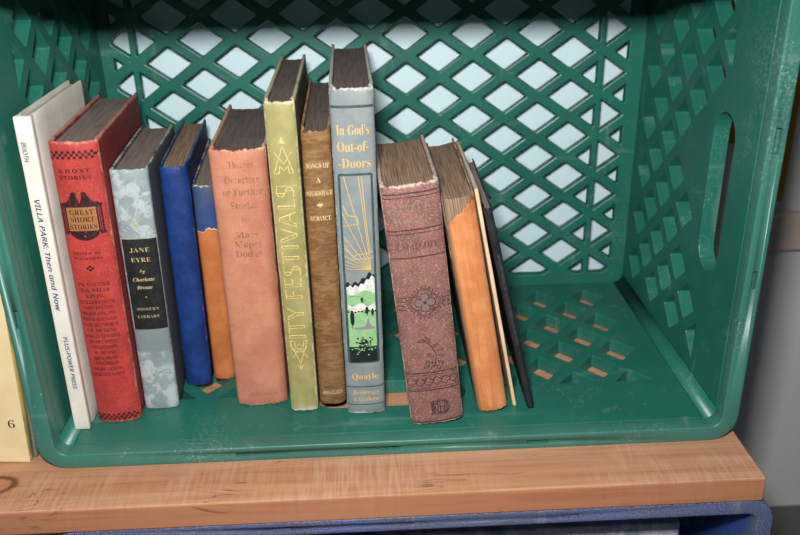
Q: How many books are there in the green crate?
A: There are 13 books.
